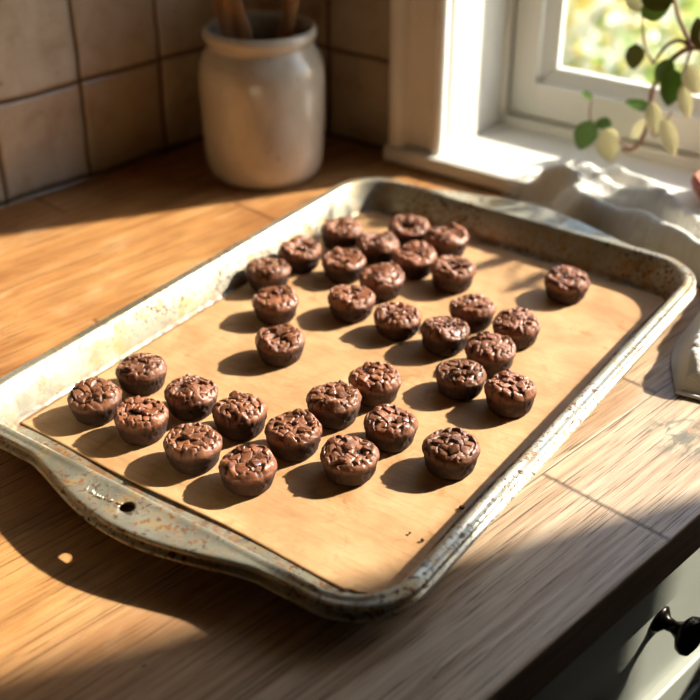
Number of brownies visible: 34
